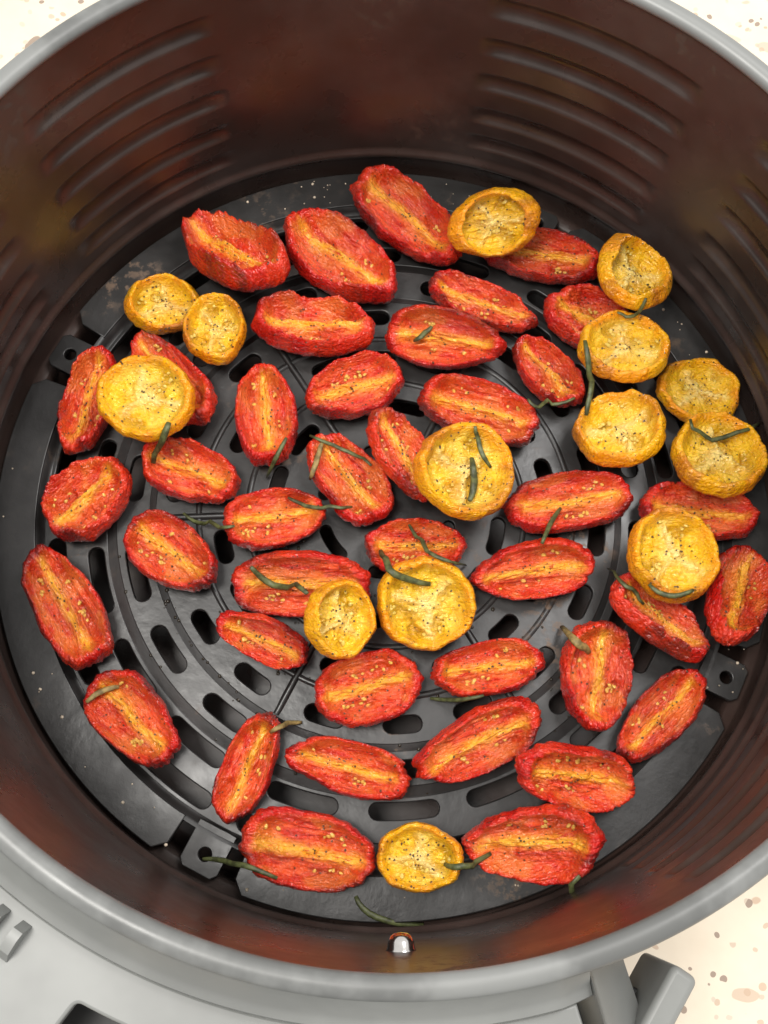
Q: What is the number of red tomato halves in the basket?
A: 40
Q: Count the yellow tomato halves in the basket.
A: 14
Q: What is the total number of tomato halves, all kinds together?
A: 54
